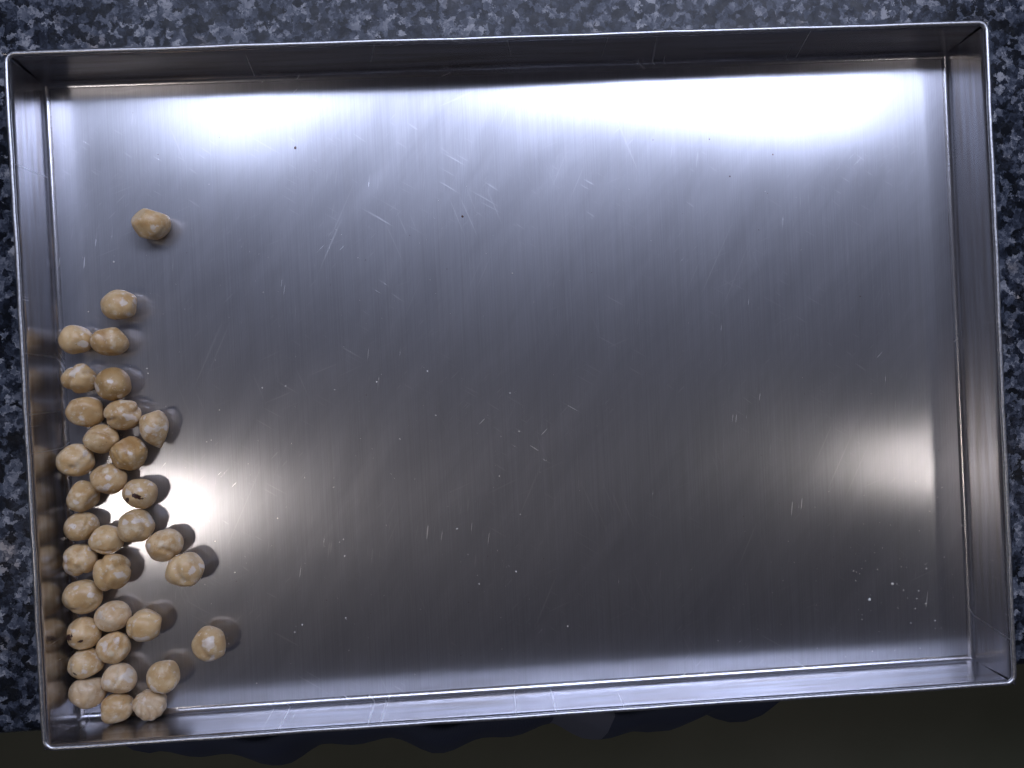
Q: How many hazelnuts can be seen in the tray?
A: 34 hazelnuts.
